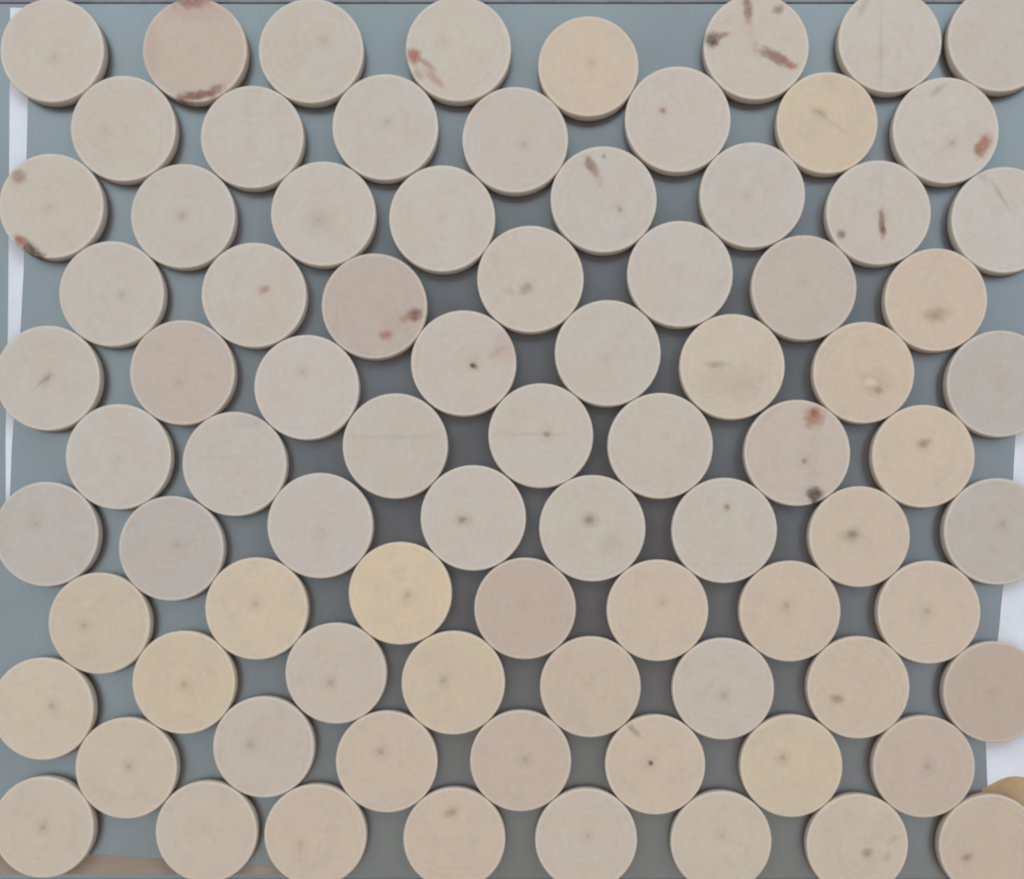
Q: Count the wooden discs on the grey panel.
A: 83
